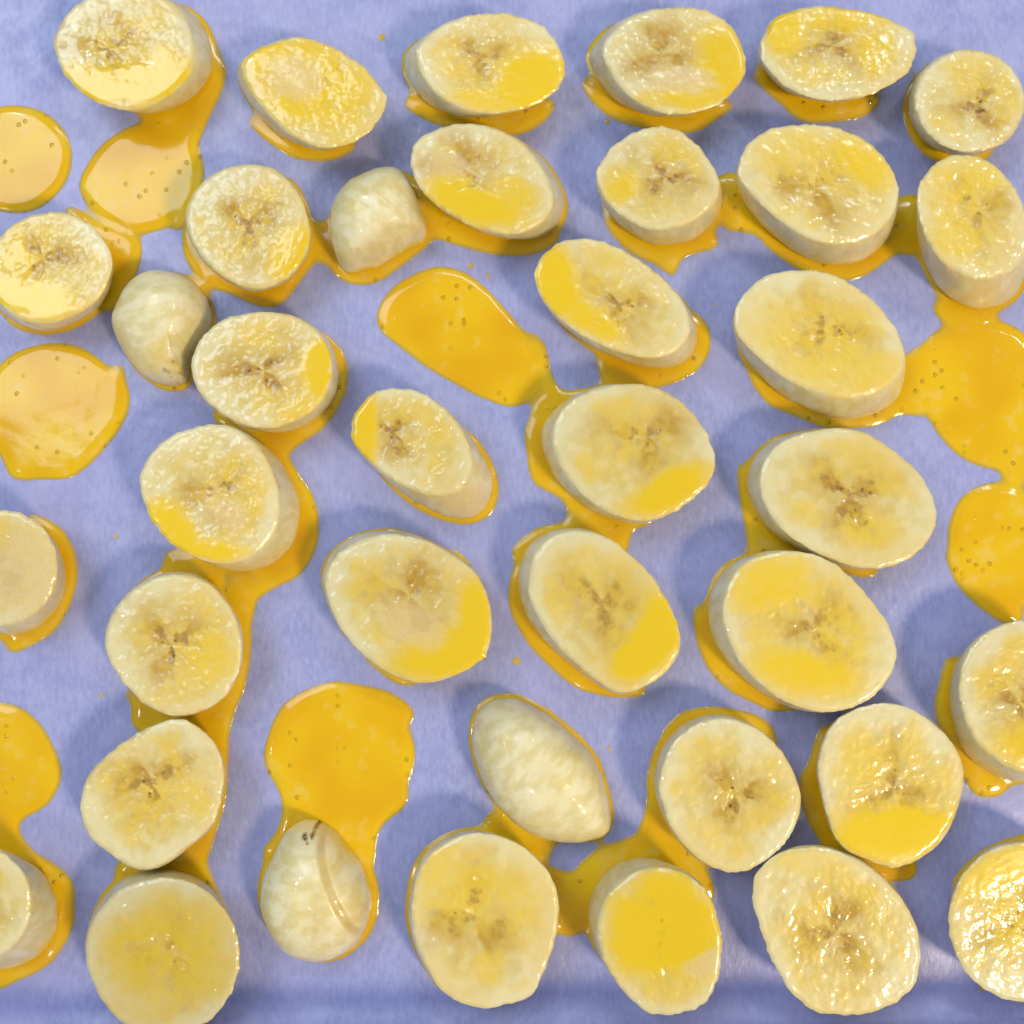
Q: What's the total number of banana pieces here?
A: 38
